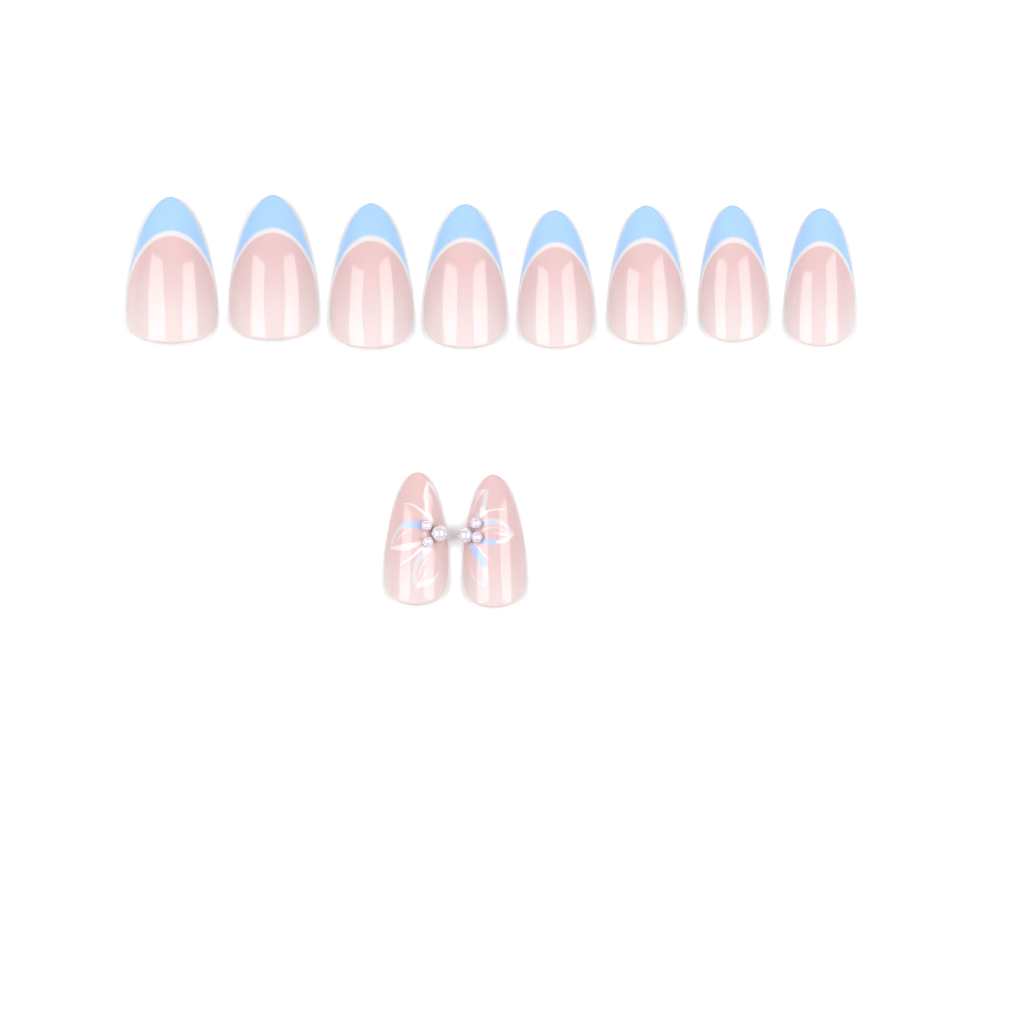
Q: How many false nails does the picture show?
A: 10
